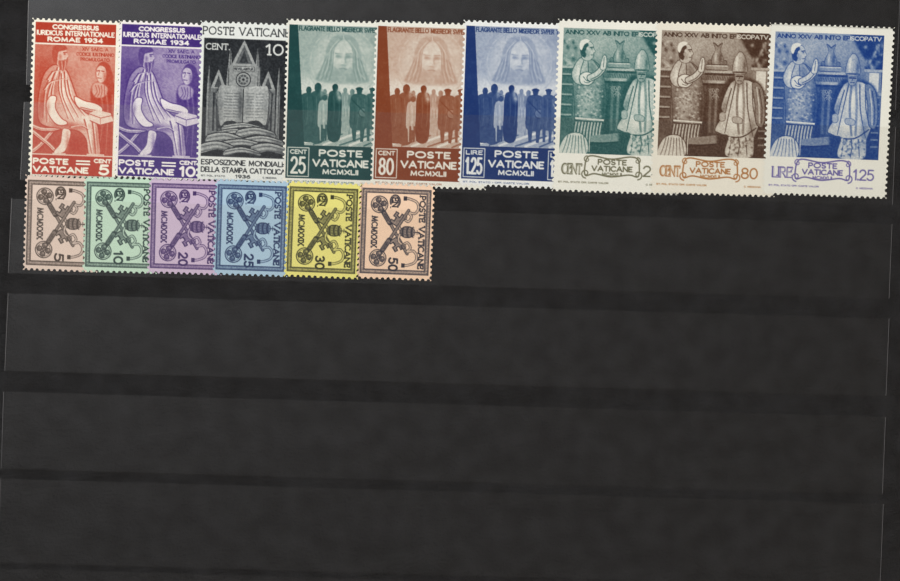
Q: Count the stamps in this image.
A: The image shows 15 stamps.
